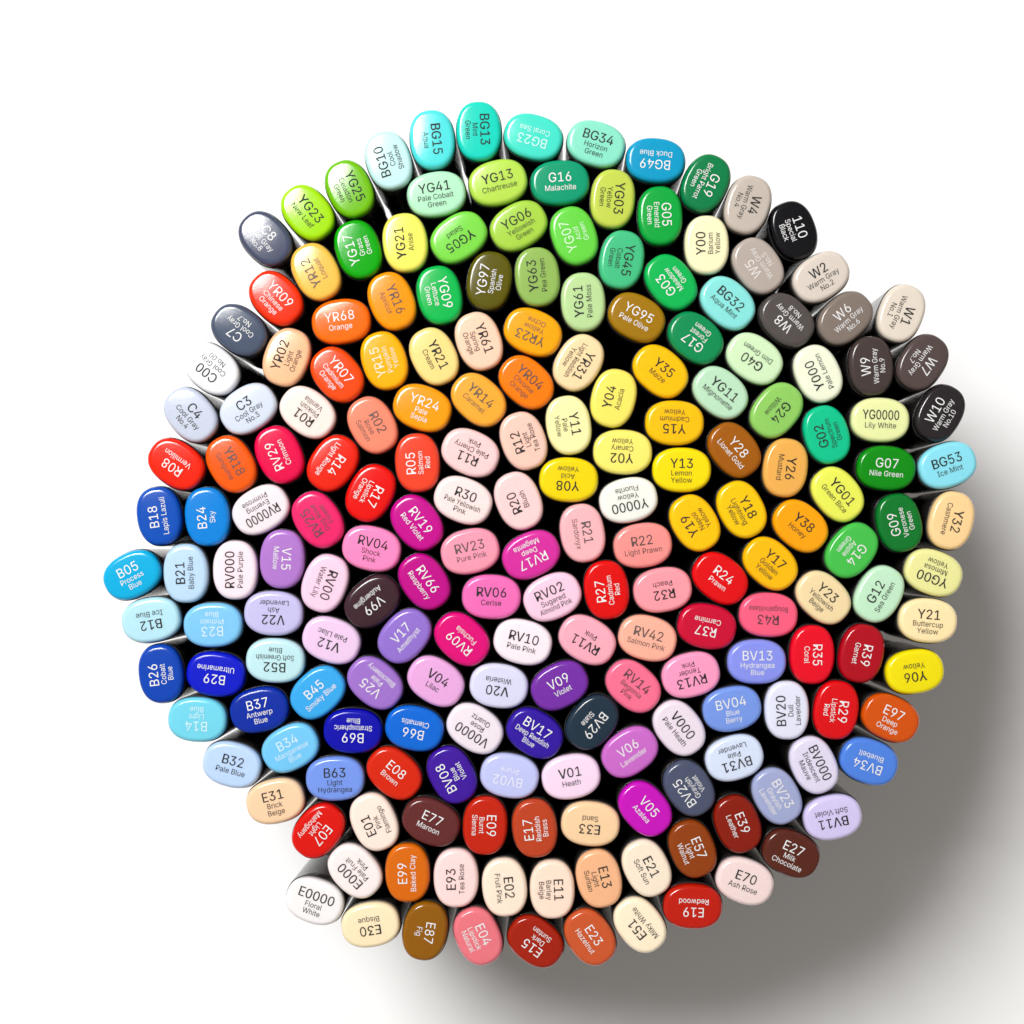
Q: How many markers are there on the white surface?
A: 200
